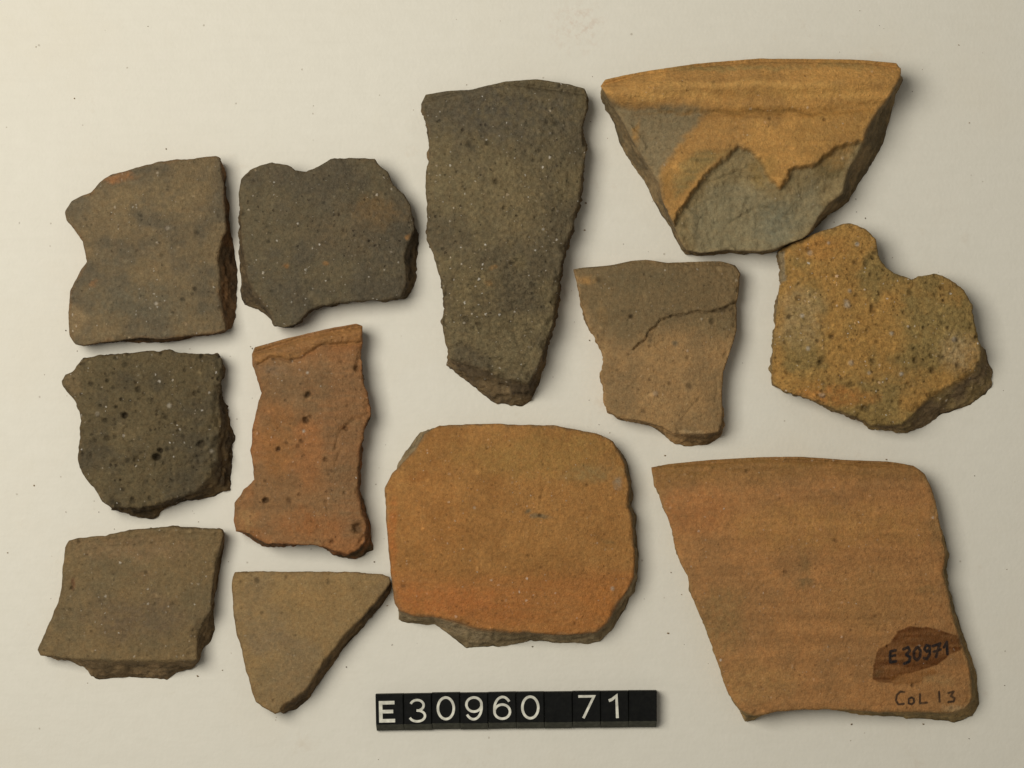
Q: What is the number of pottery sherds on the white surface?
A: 12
